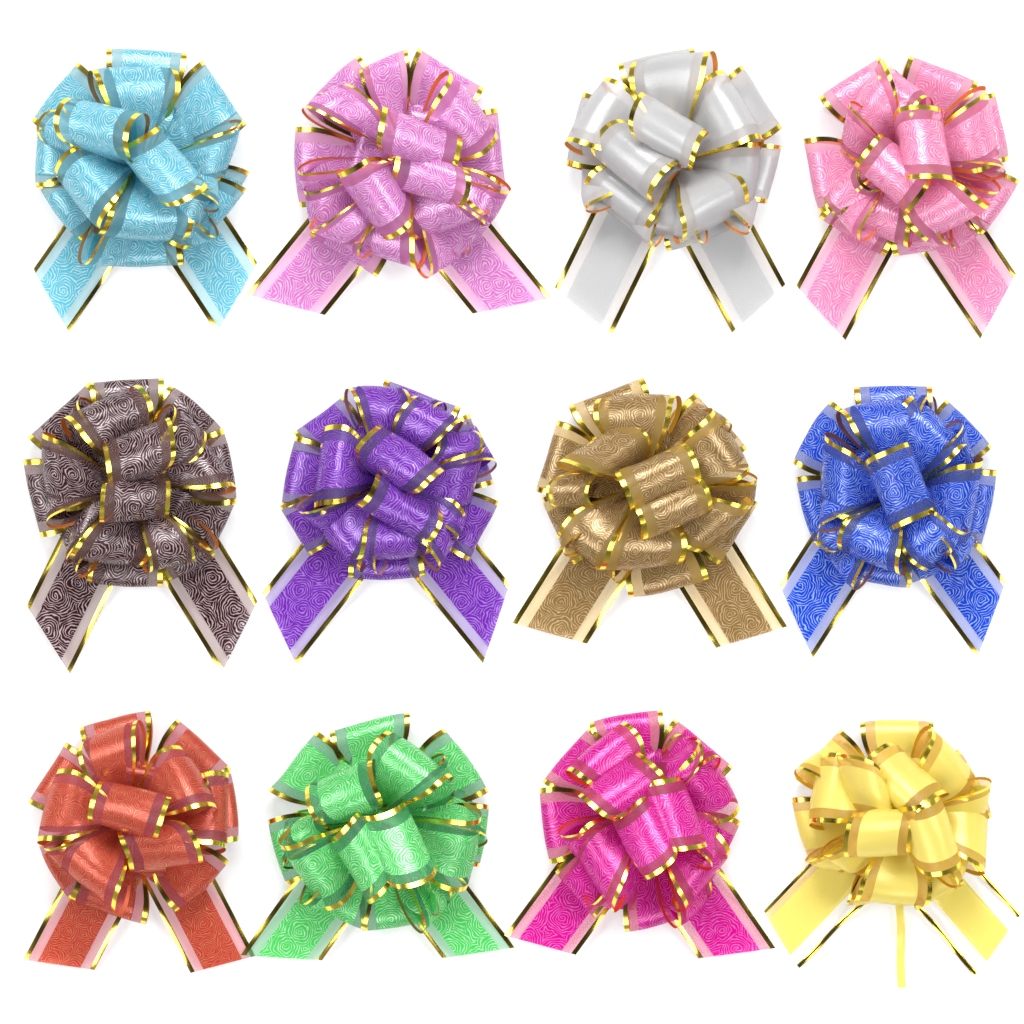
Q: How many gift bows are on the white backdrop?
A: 12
